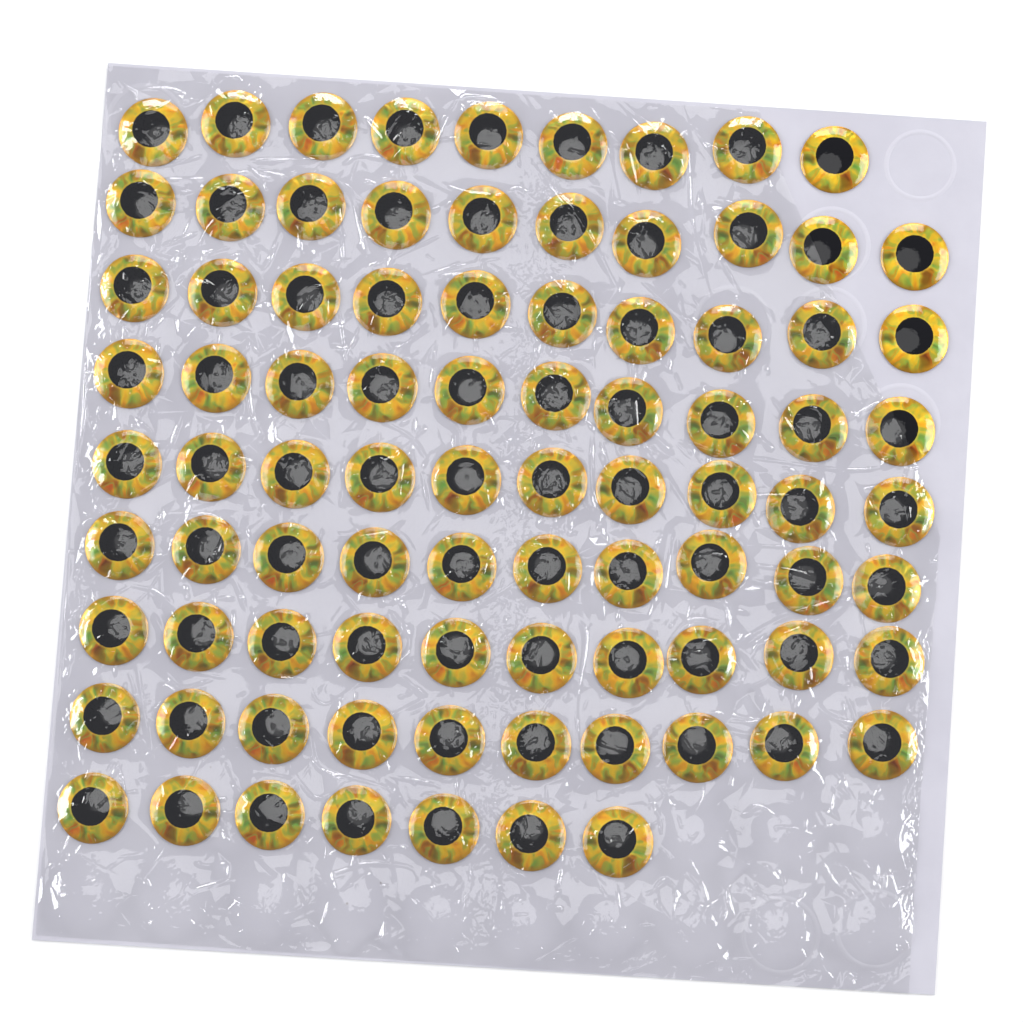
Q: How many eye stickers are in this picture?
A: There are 86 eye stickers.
